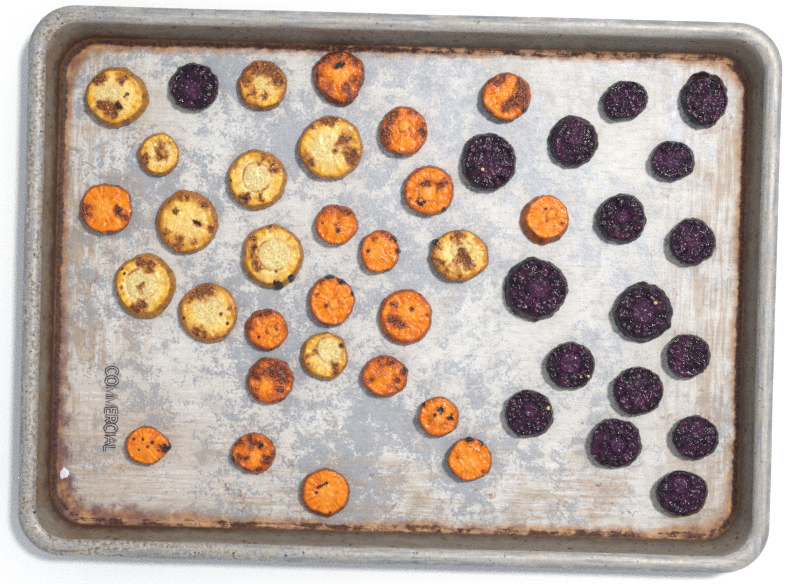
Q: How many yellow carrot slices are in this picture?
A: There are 11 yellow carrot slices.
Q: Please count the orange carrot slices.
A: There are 18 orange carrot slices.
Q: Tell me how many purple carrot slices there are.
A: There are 17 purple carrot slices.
